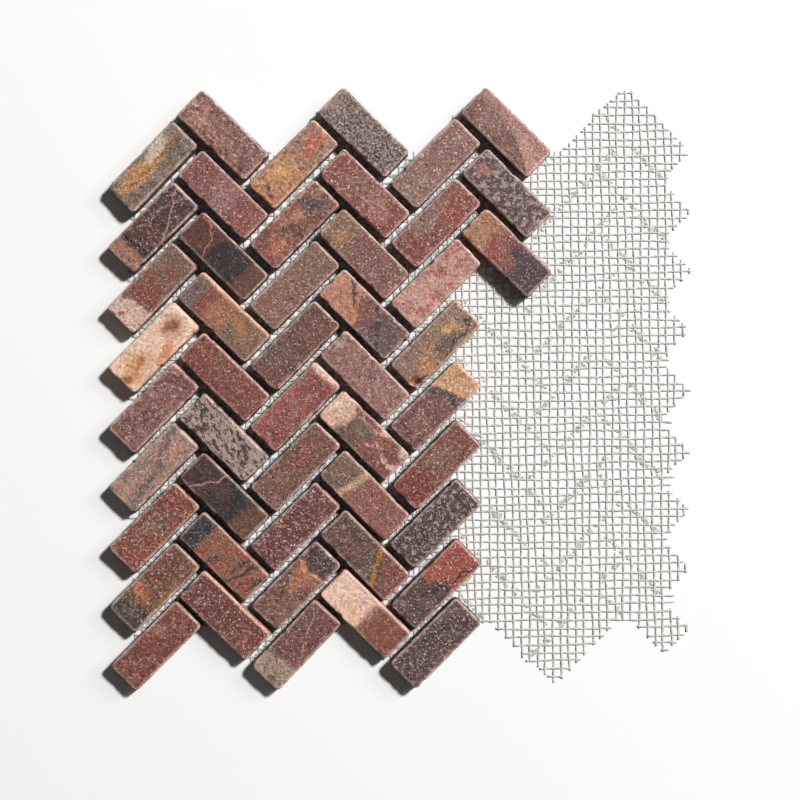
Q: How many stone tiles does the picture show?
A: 48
